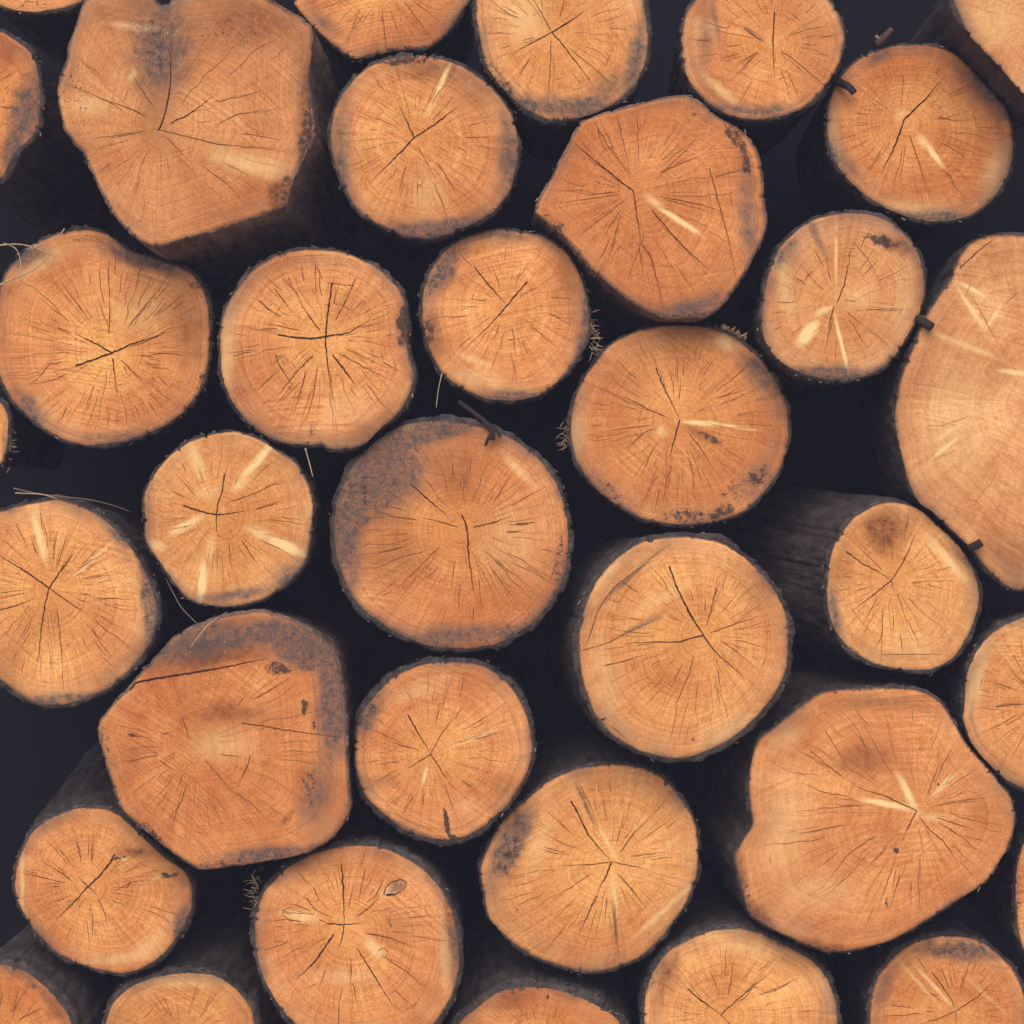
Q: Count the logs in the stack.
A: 35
